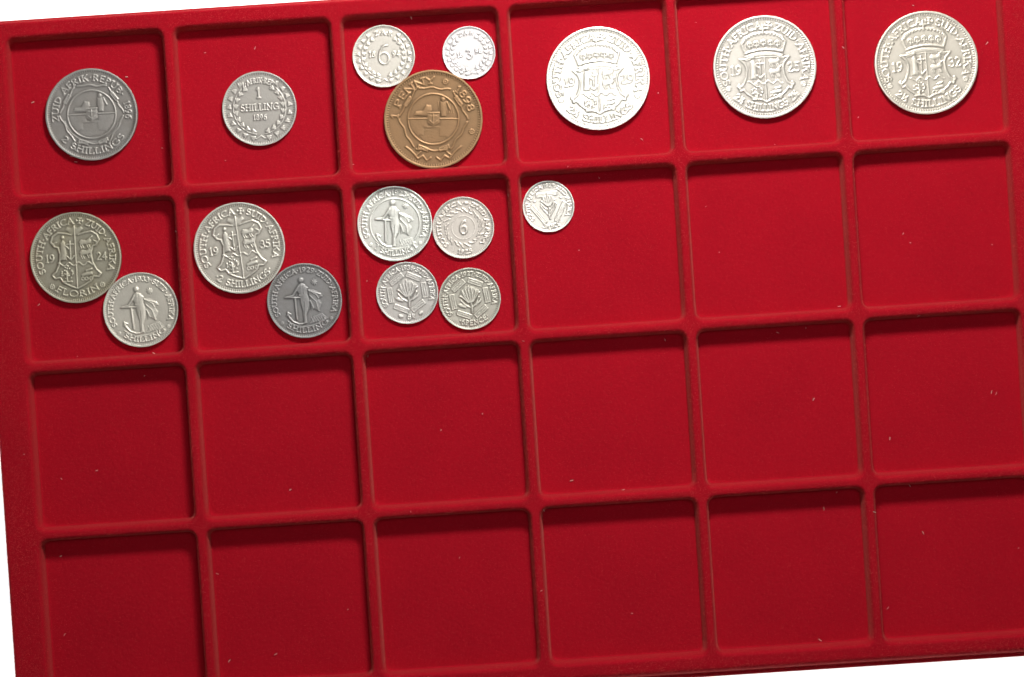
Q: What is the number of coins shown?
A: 17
